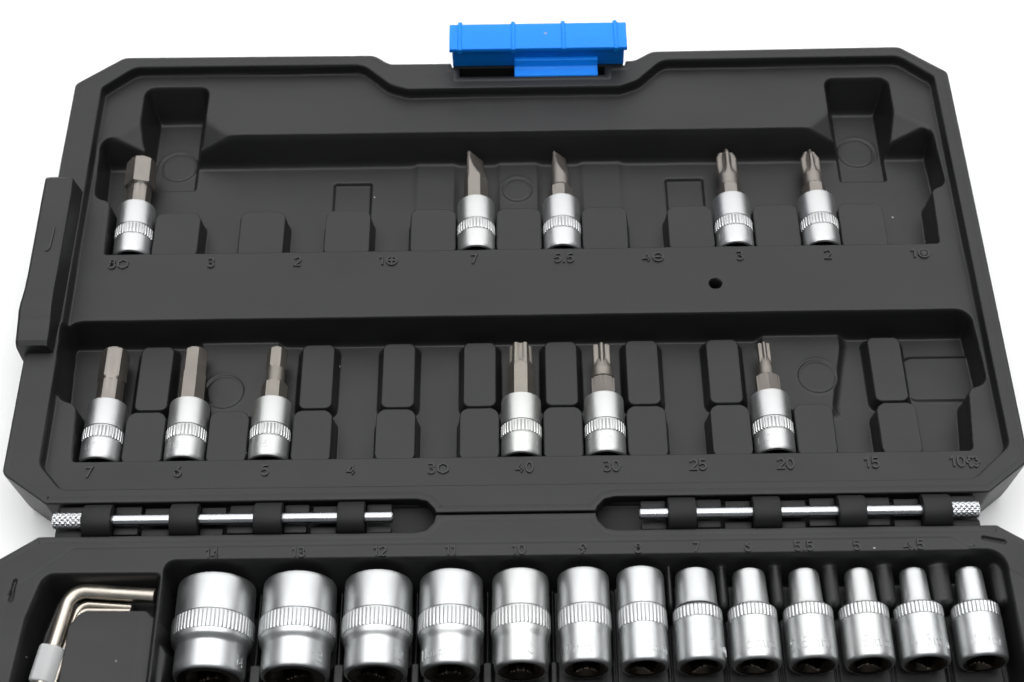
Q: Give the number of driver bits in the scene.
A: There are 11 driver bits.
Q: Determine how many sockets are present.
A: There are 13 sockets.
